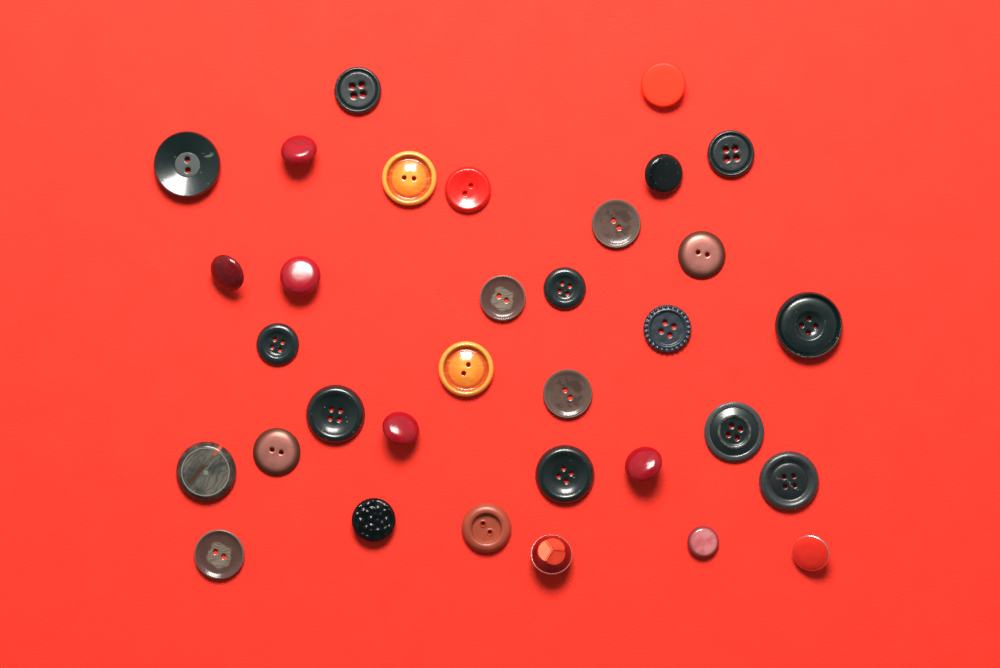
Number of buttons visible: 33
